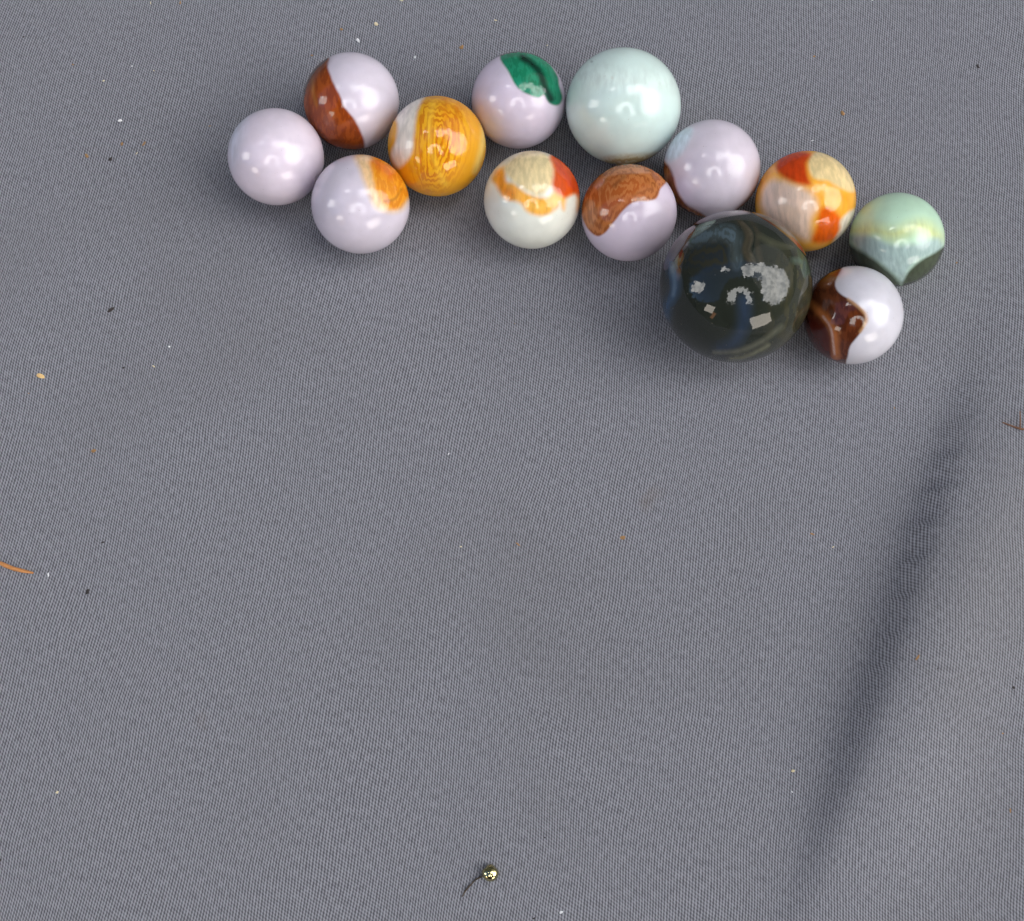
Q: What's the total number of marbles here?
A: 13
